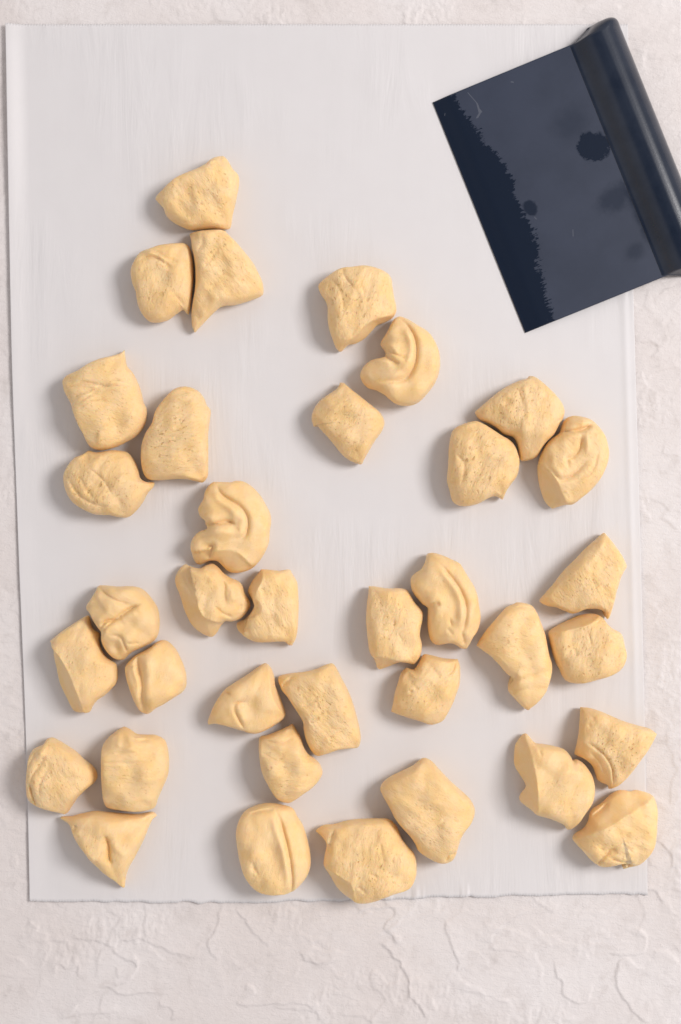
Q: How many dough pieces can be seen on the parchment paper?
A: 36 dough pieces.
